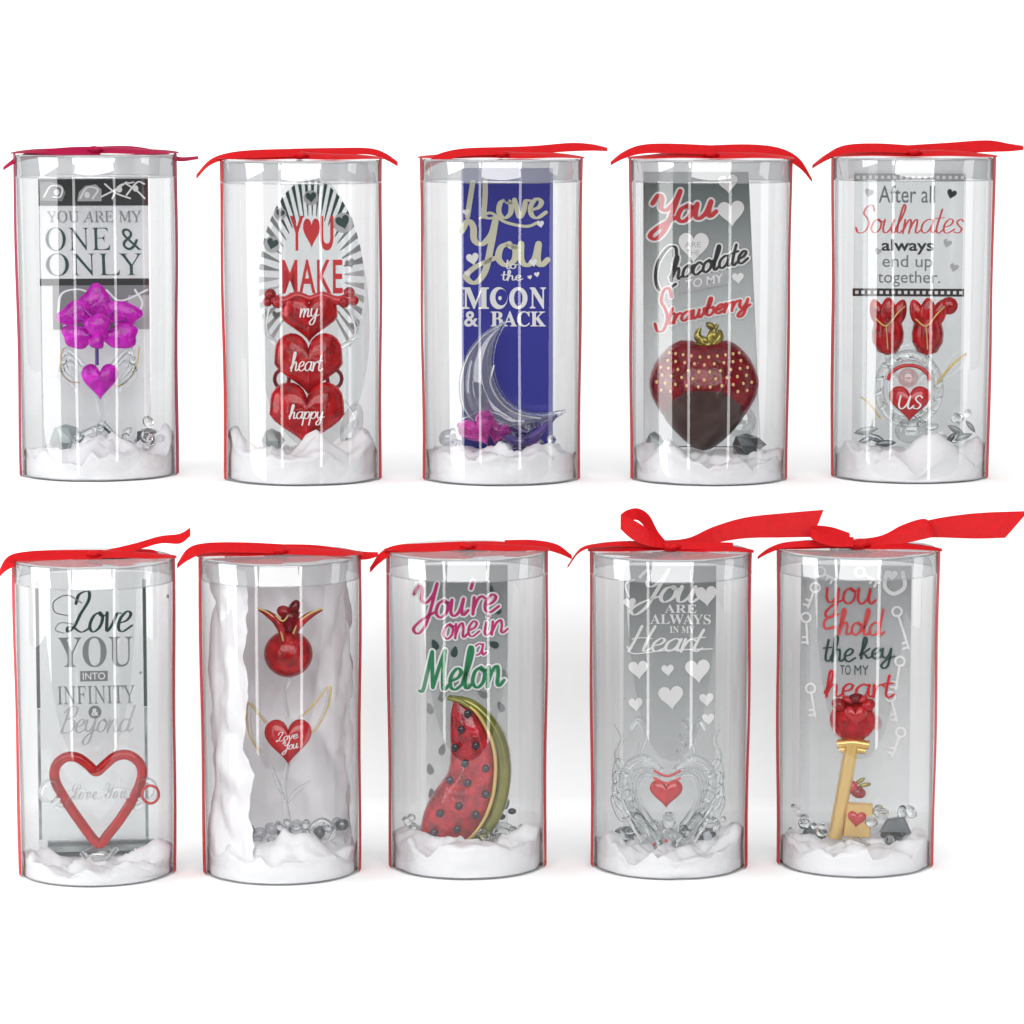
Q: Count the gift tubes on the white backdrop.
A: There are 10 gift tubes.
